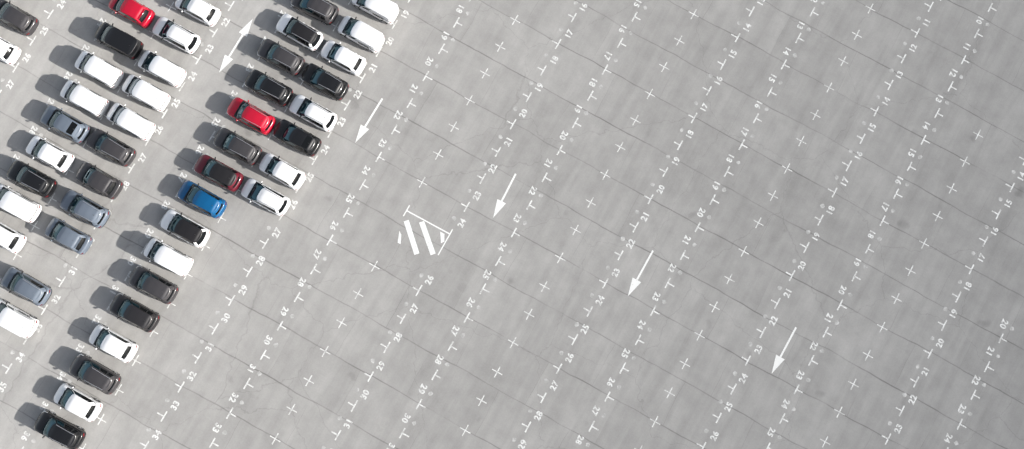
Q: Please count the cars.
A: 46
